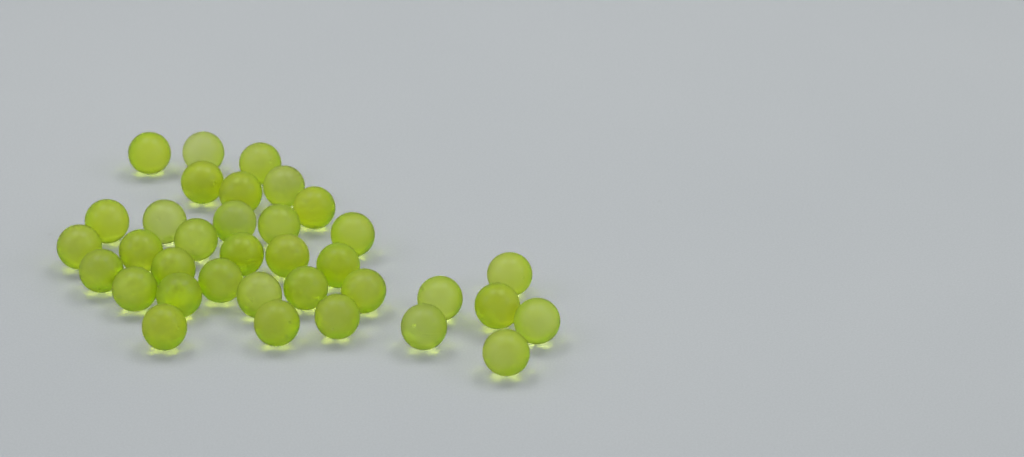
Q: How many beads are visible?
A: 35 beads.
